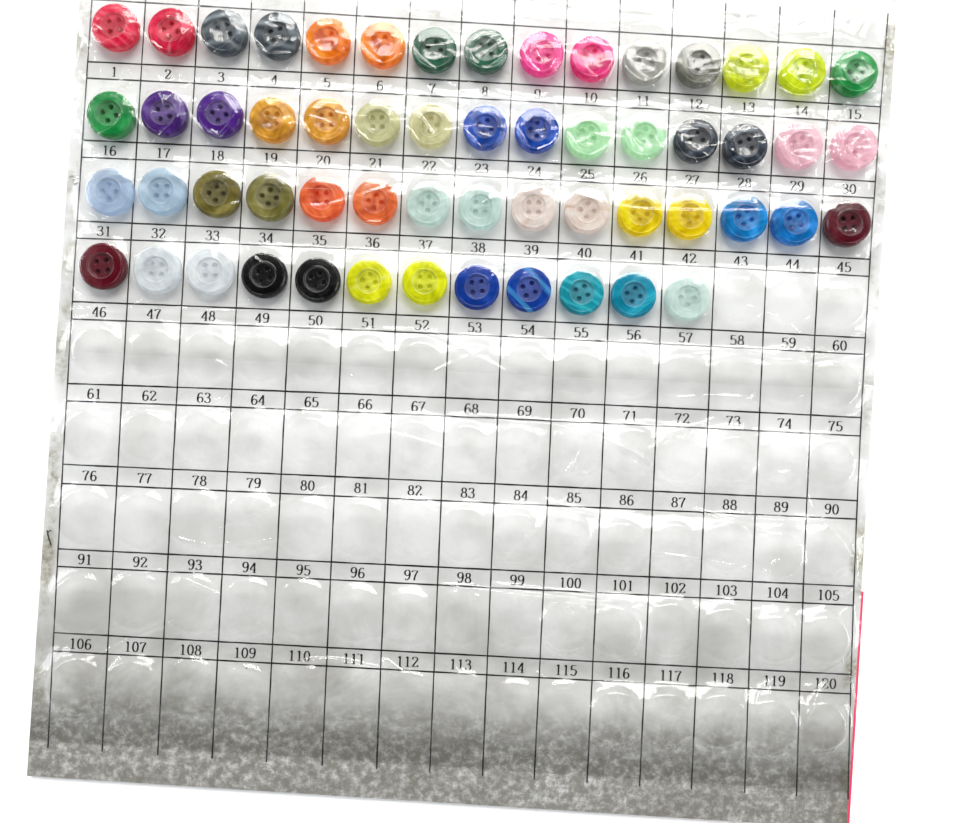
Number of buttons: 57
